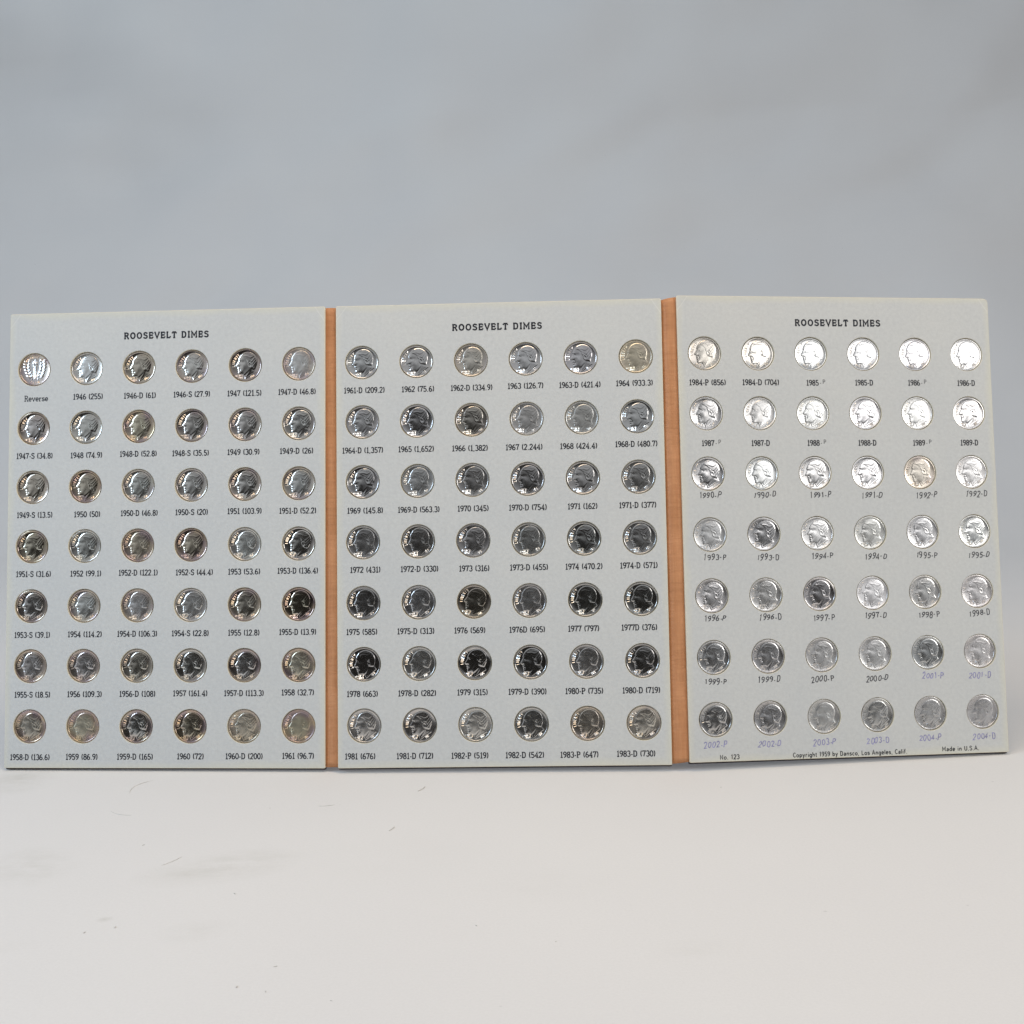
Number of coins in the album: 126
